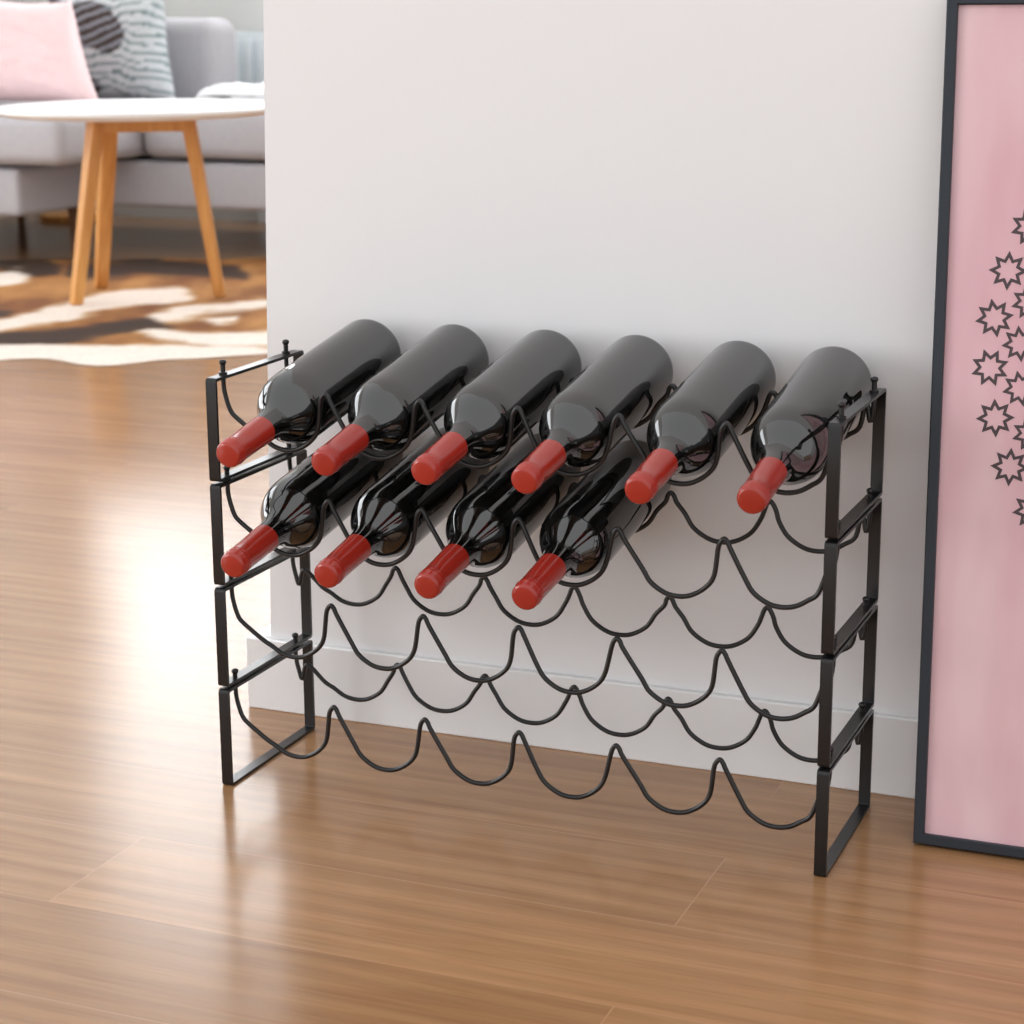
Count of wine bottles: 10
